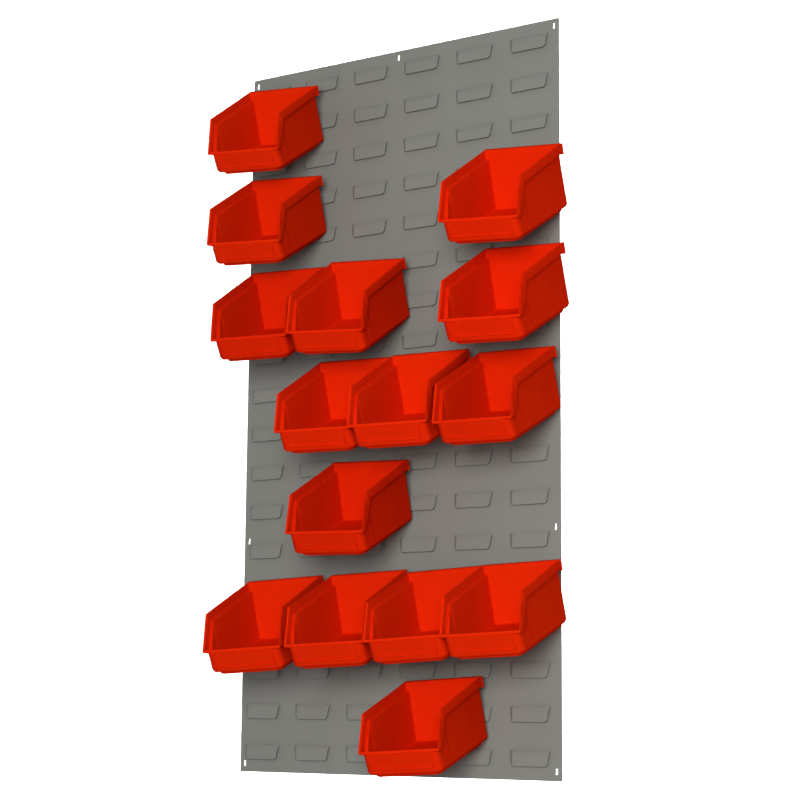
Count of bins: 15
